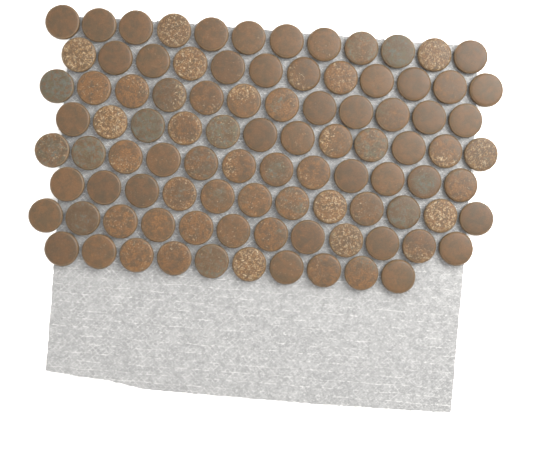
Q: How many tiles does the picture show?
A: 94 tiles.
